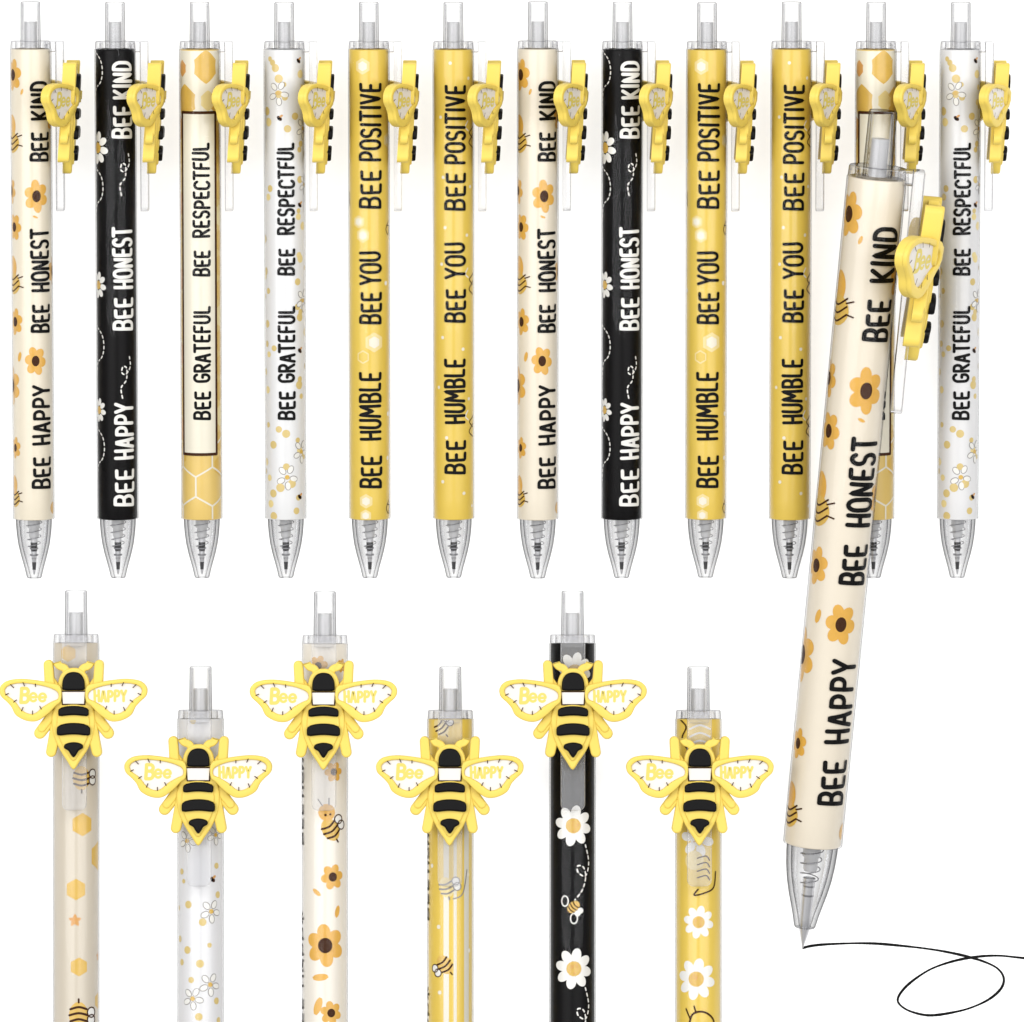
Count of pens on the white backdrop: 19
